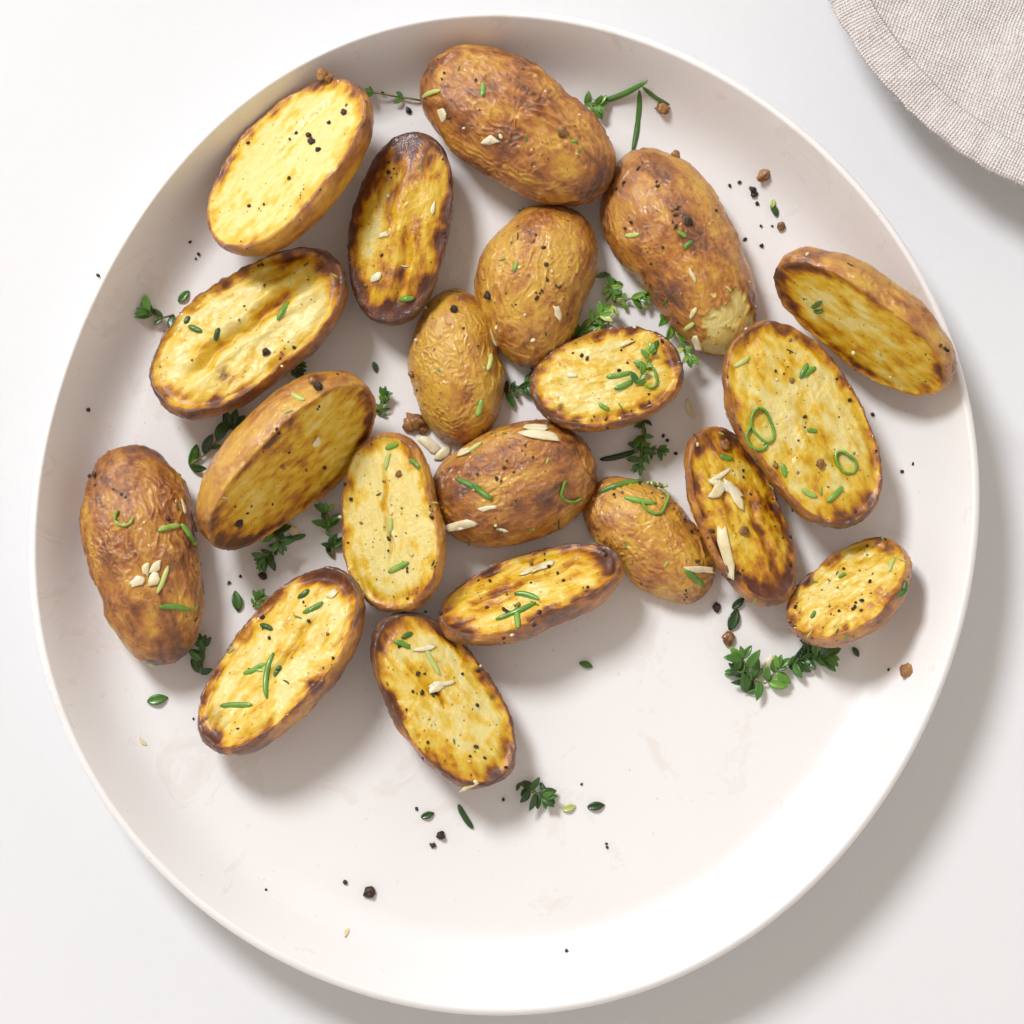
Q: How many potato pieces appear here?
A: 20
